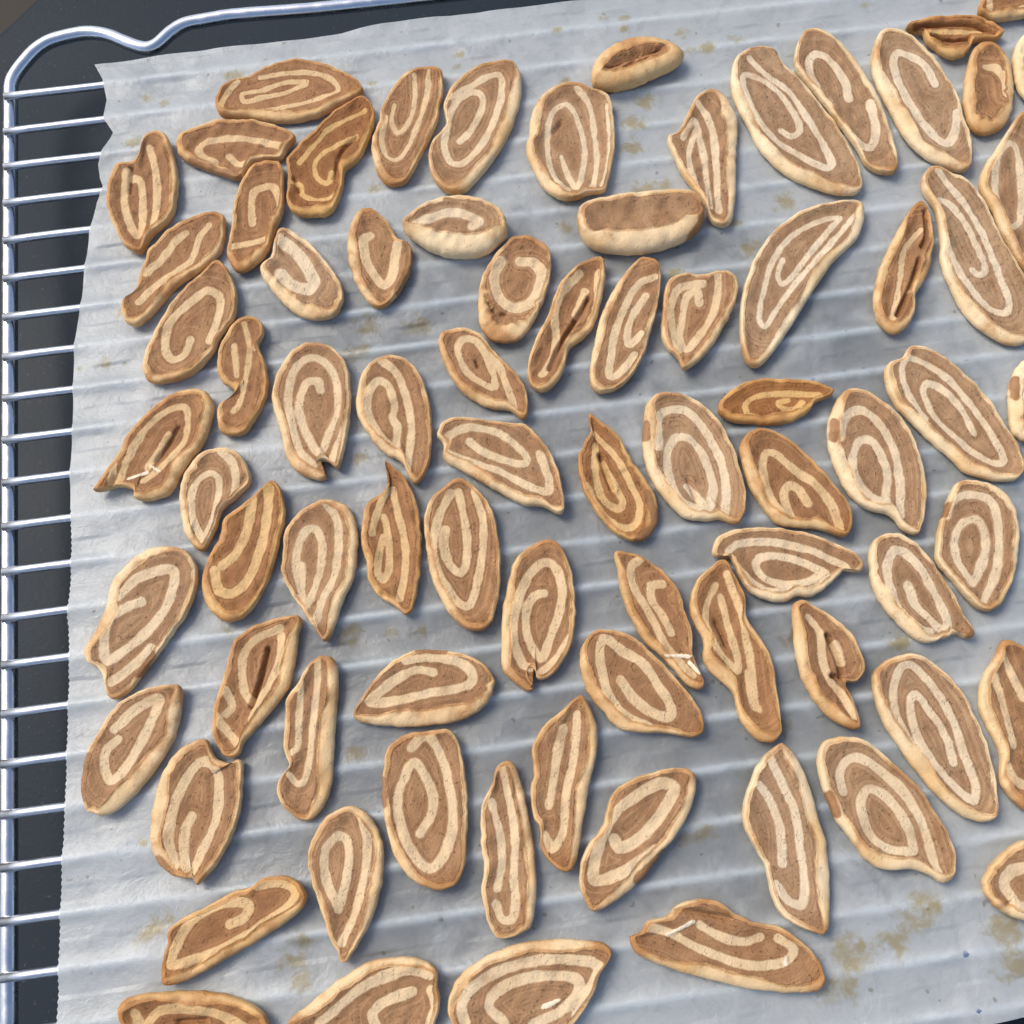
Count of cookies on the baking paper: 78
